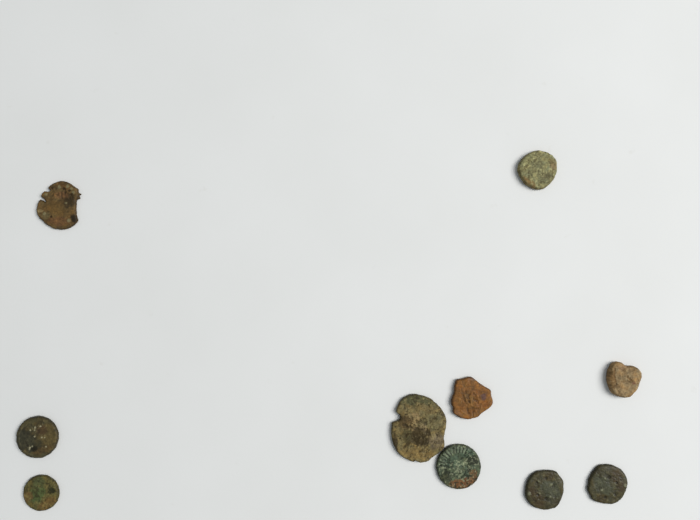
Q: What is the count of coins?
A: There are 10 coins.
